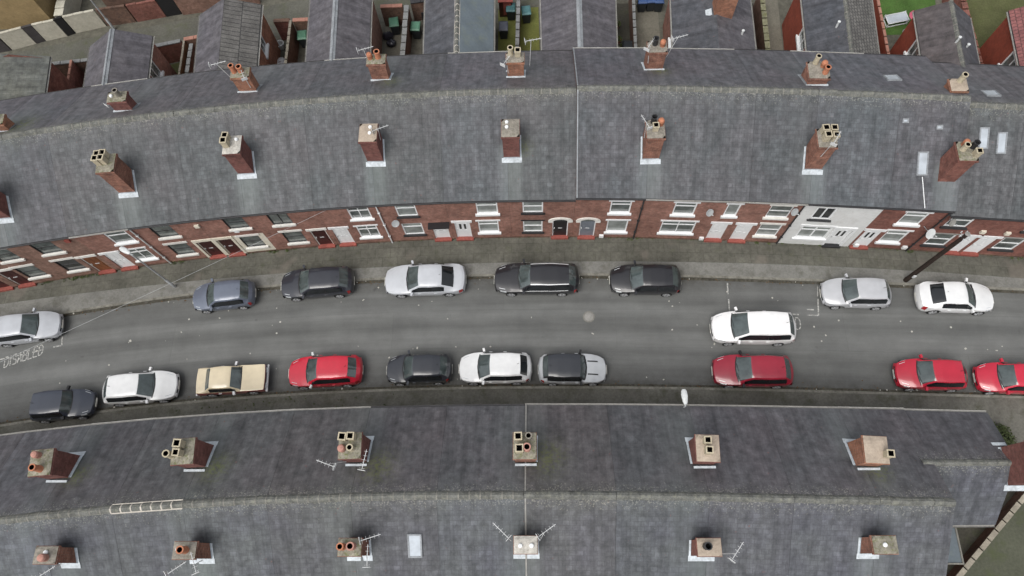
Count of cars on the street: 19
